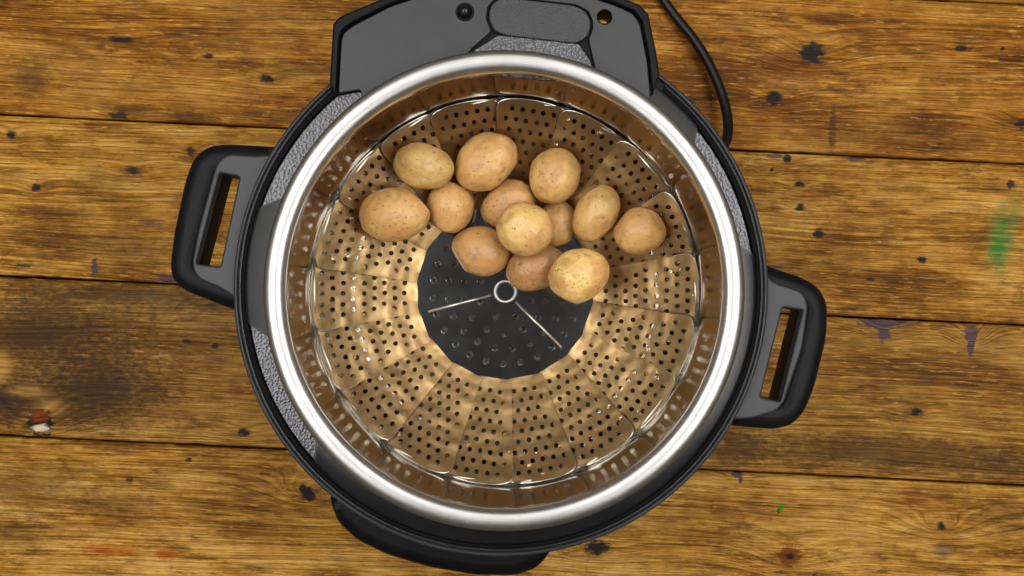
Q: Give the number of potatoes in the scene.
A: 13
